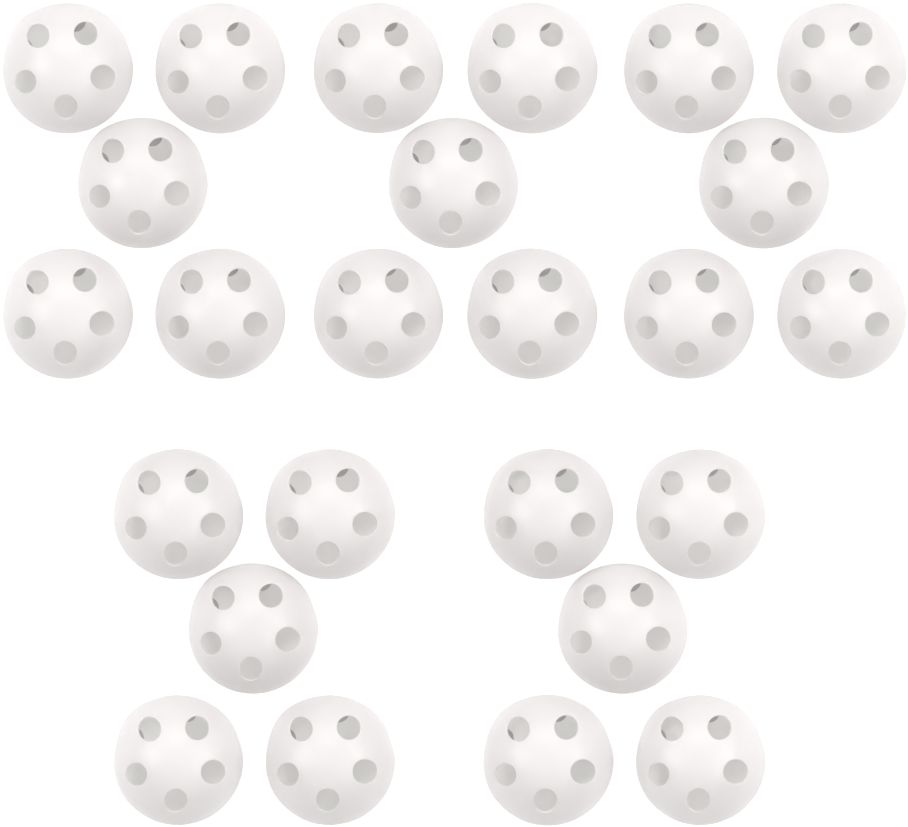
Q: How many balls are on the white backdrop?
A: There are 25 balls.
